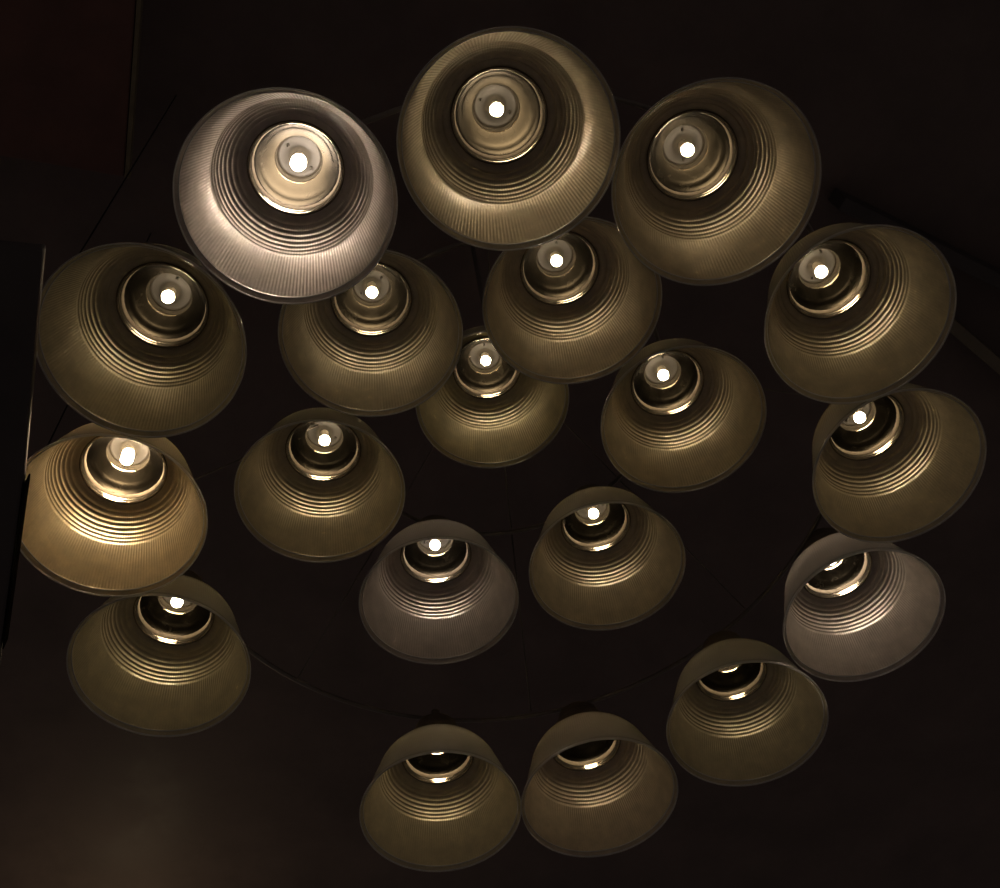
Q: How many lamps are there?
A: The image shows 19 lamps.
